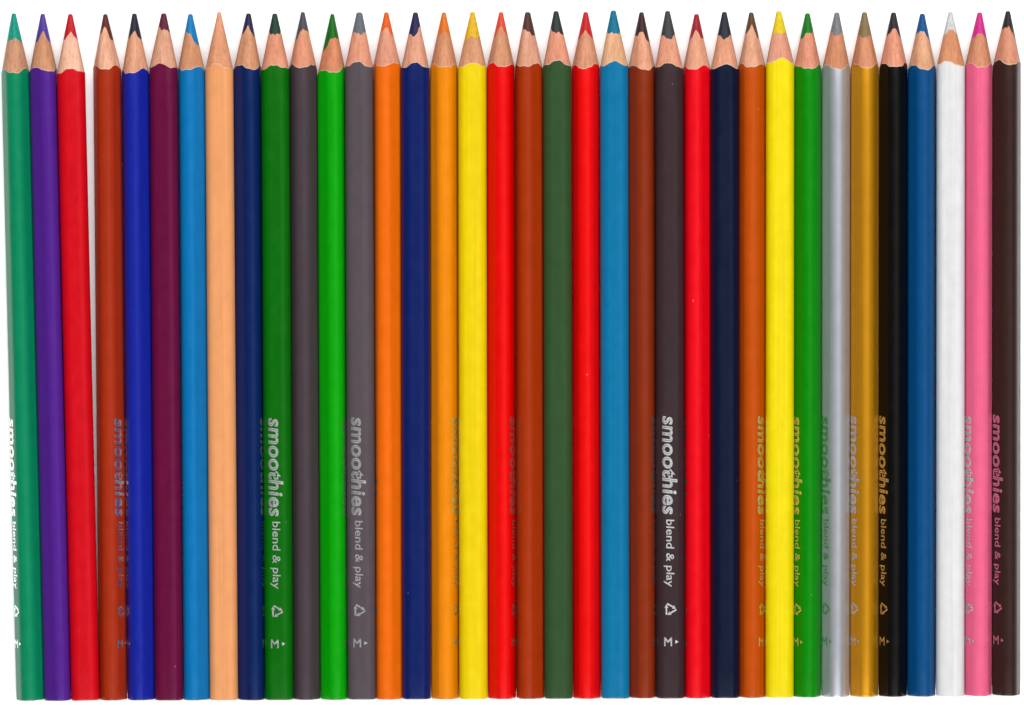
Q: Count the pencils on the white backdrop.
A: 36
